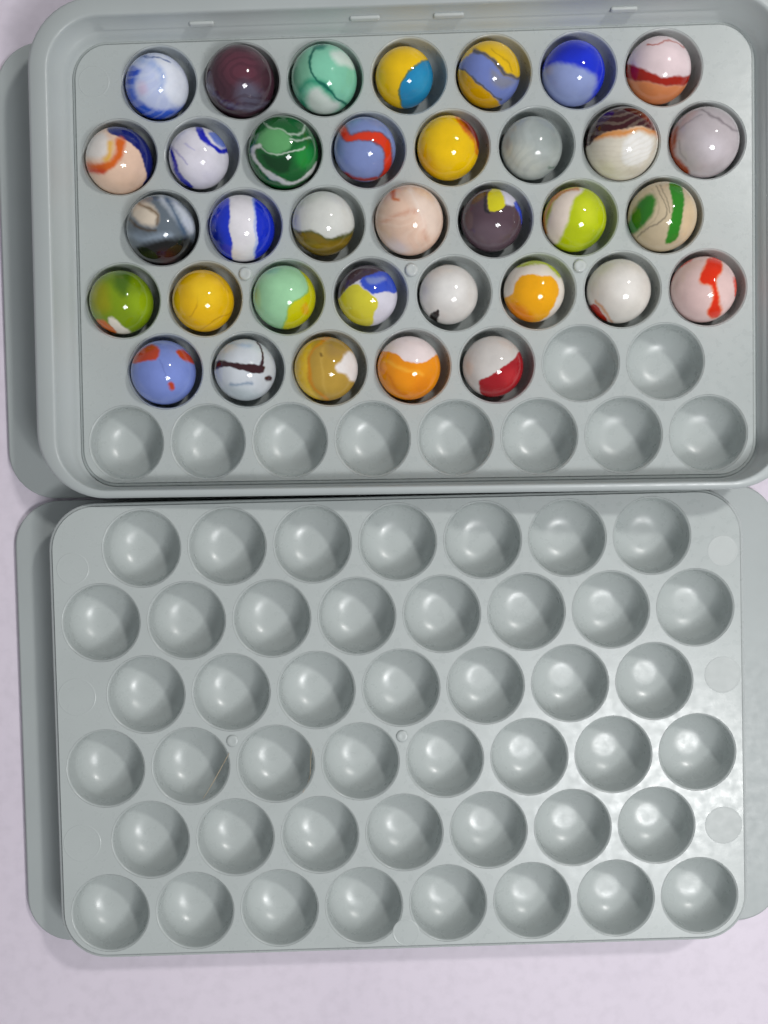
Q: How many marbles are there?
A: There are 35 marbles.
